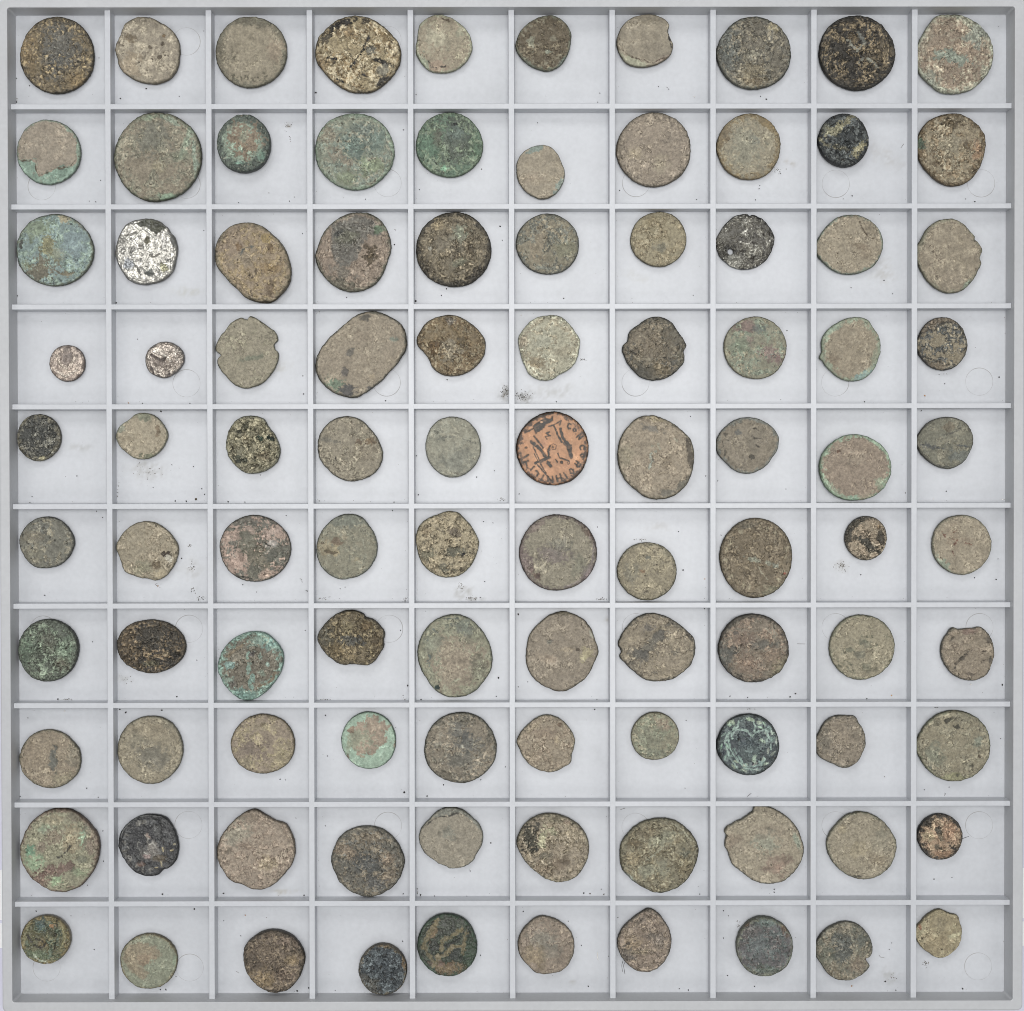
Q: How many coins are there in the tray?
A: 100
